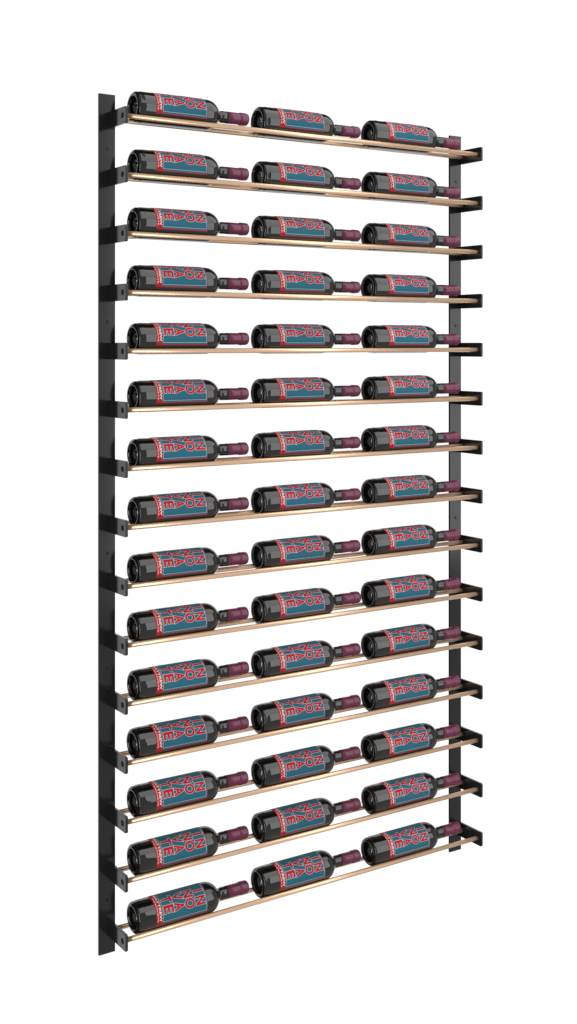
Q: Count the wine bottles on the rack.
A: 45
